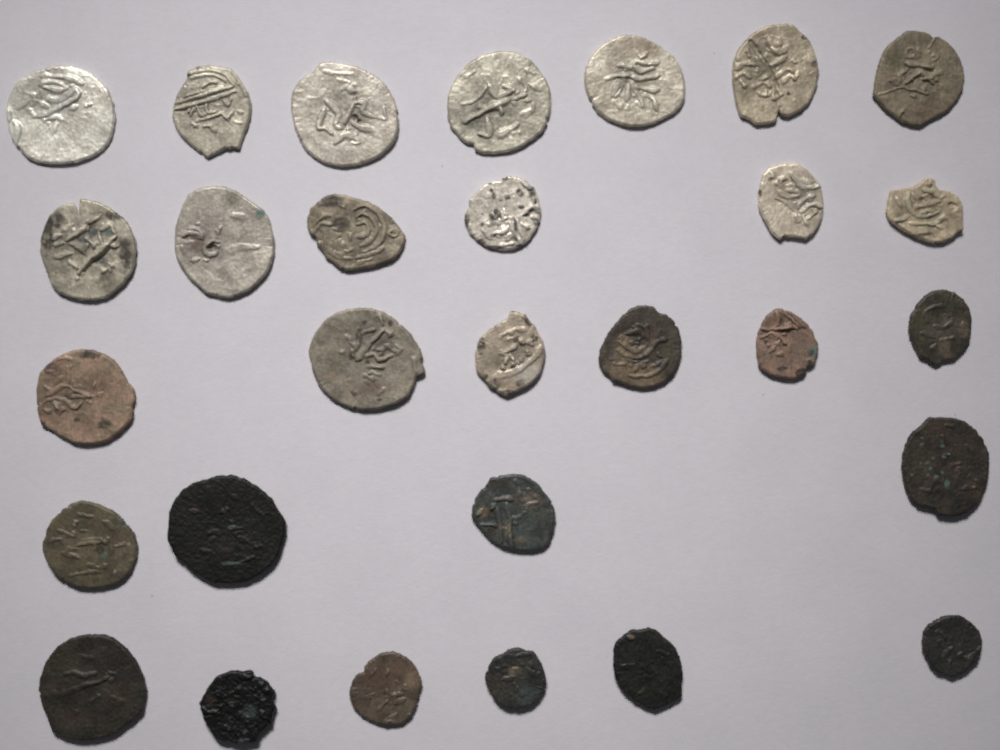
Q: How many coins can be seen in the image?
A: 29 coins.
